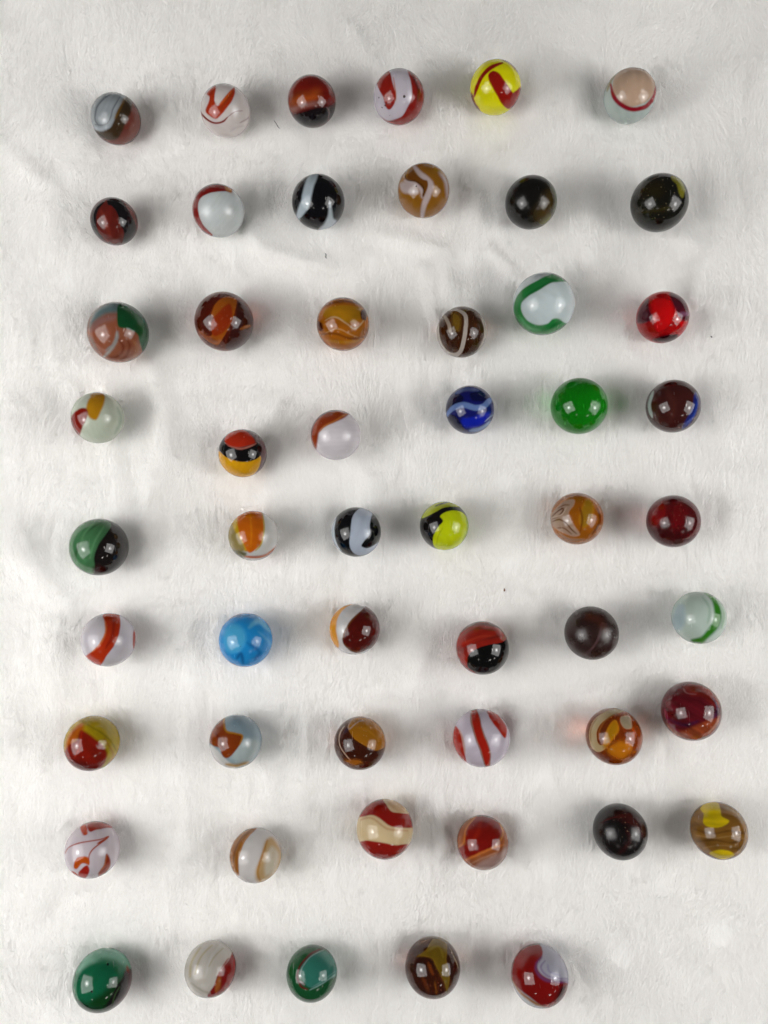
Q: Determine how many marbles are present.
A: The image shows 53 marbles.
